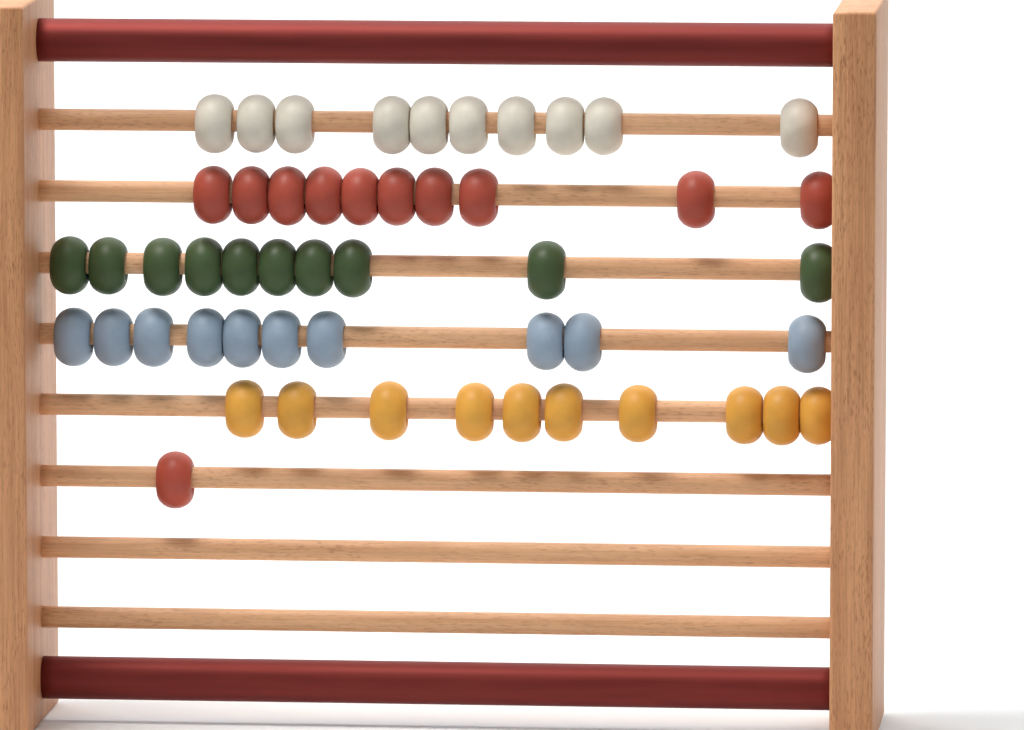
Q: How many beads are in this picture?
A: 51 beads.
